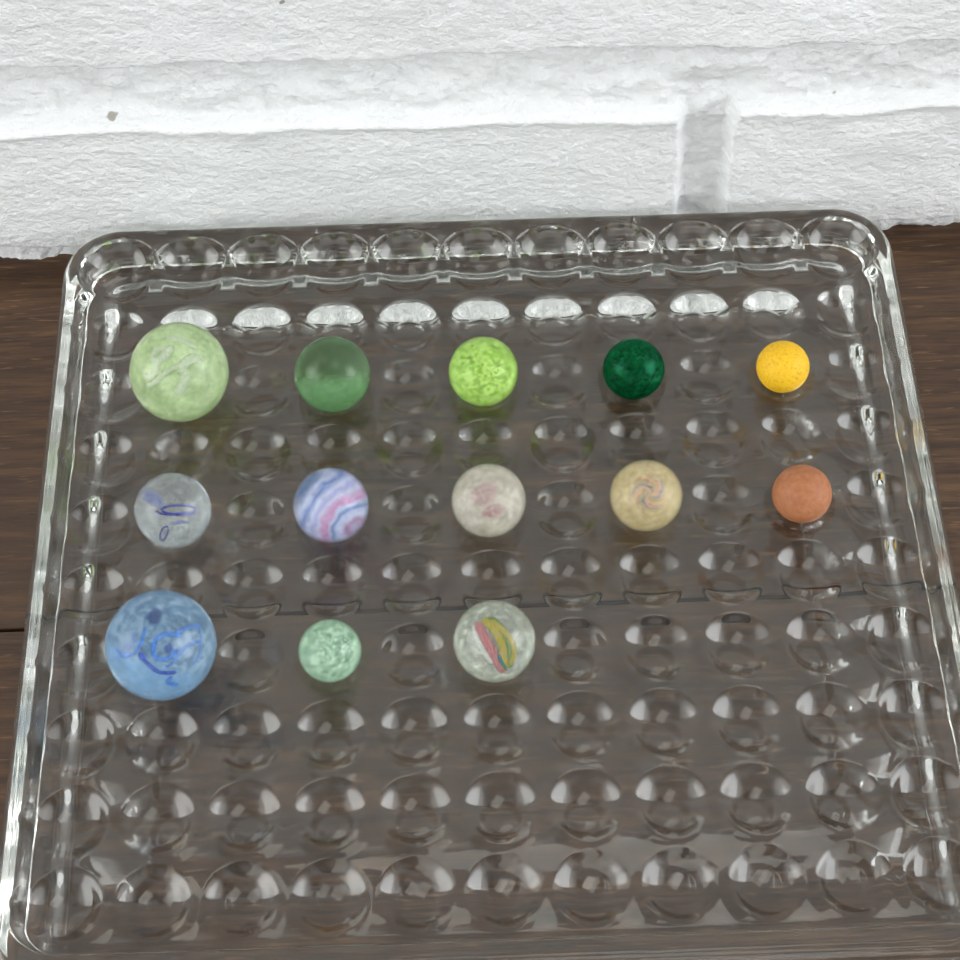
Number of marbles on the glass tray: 13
